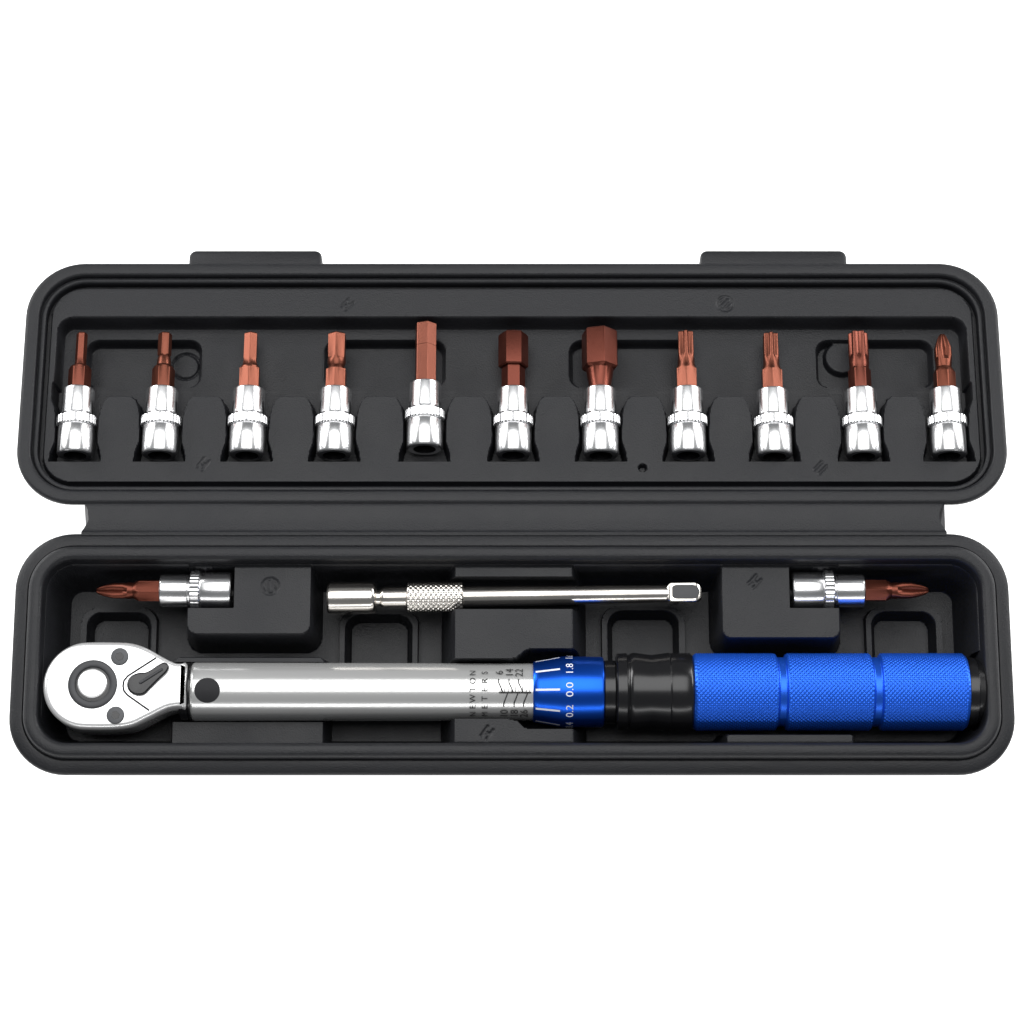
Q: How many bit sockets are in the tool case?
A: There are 13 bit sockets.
